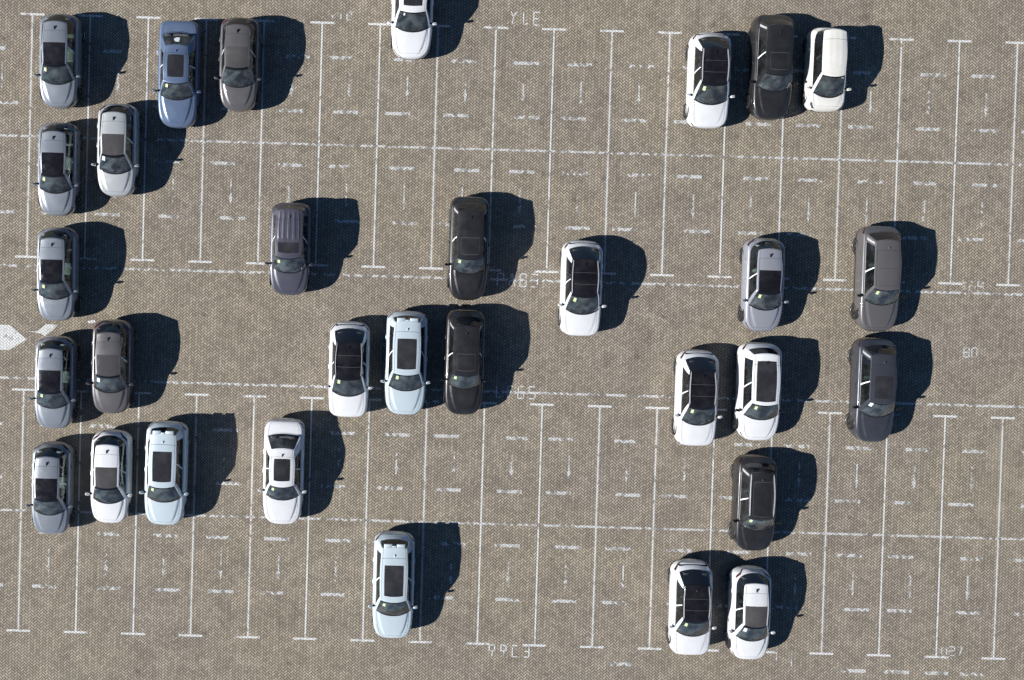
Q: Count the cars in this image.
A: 31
